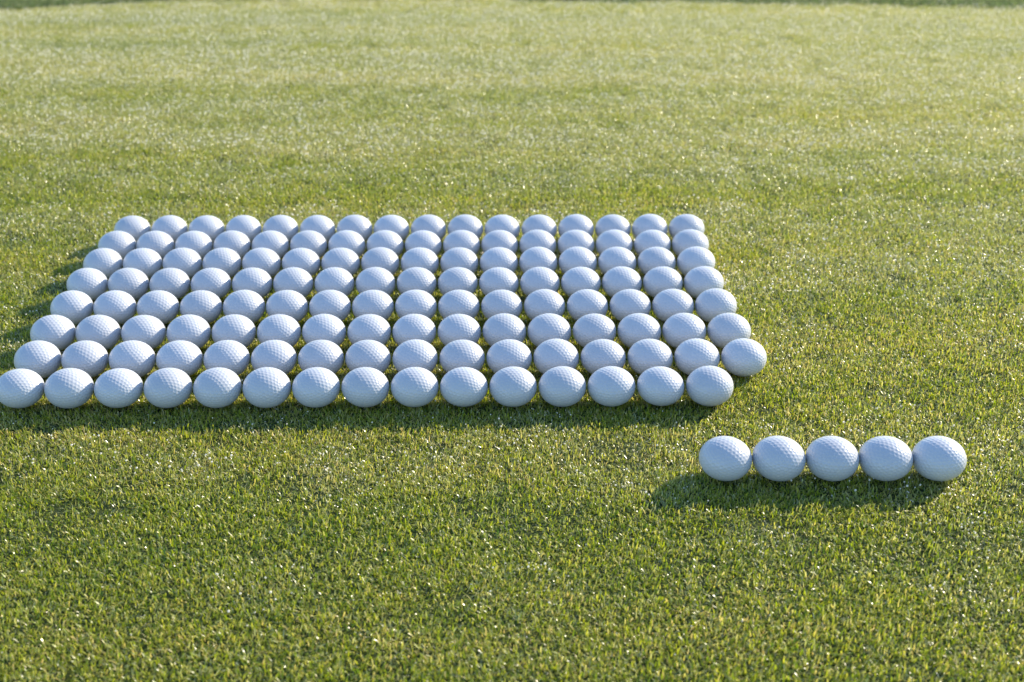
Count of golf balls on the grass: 132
